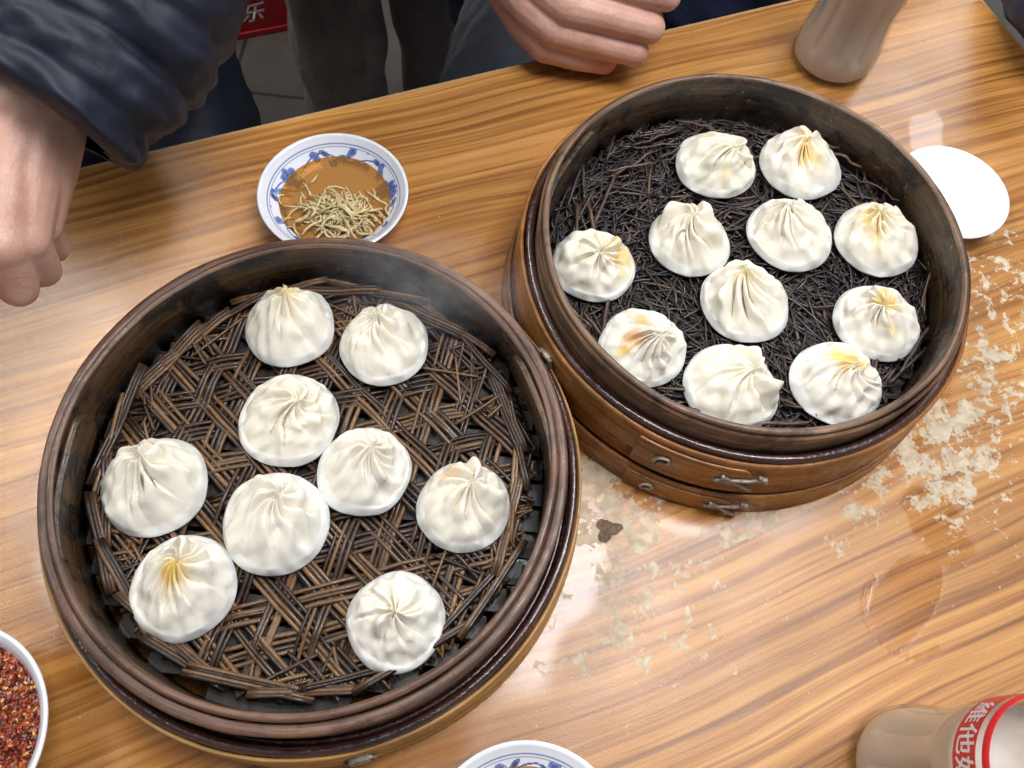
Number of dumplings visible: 20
